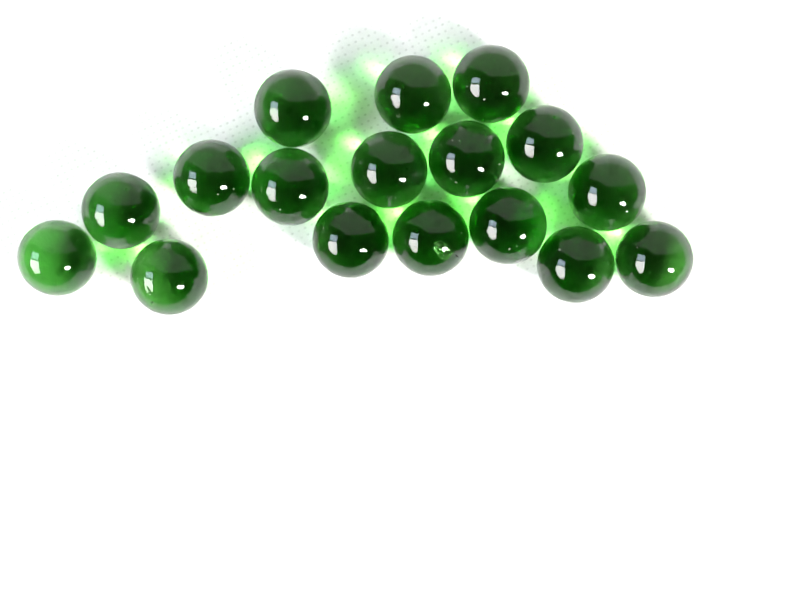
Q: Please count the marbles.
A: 17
